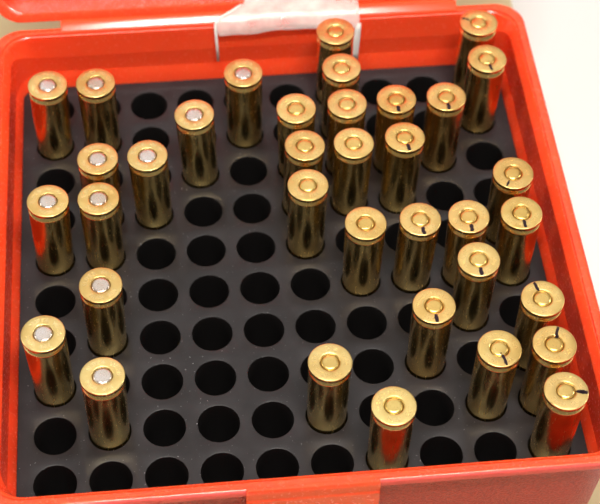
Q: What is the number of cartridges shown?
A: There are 36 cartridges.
